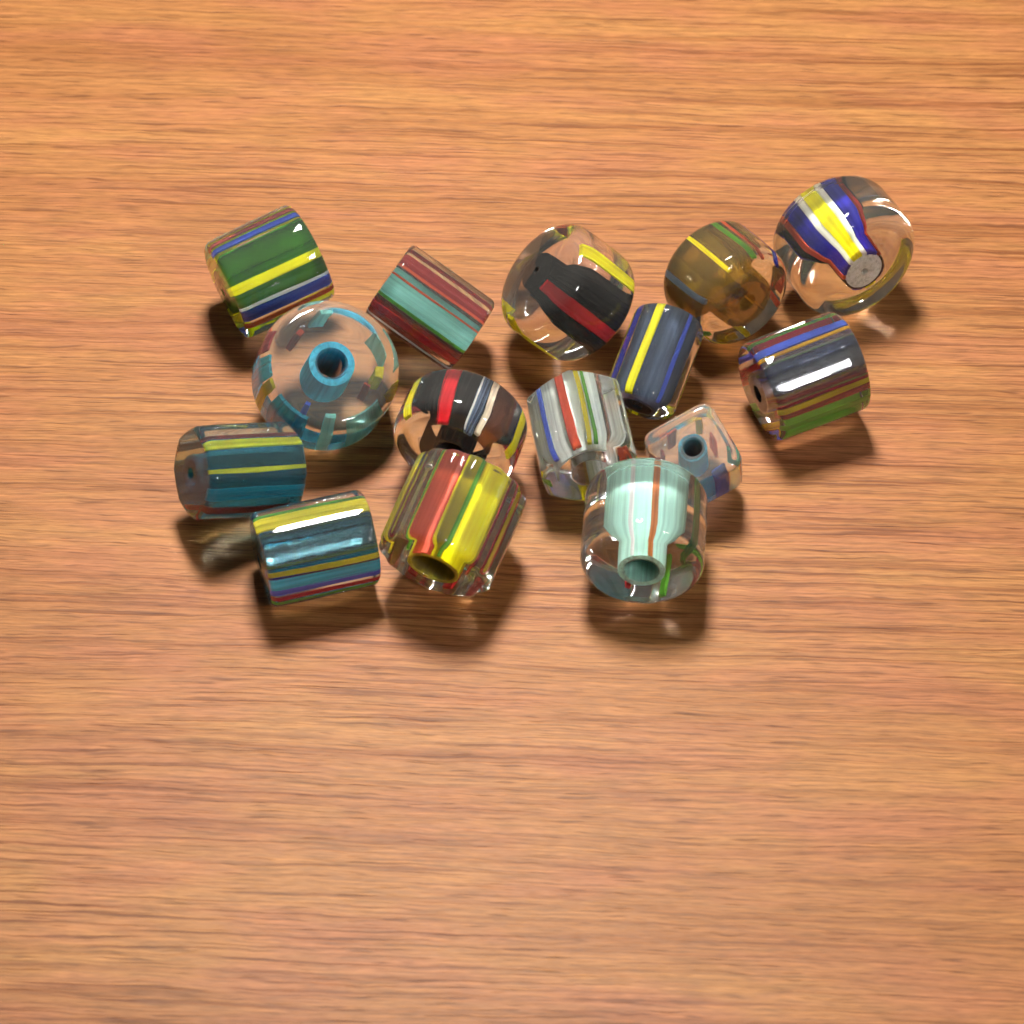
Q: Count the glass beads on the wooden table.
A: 15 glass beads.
